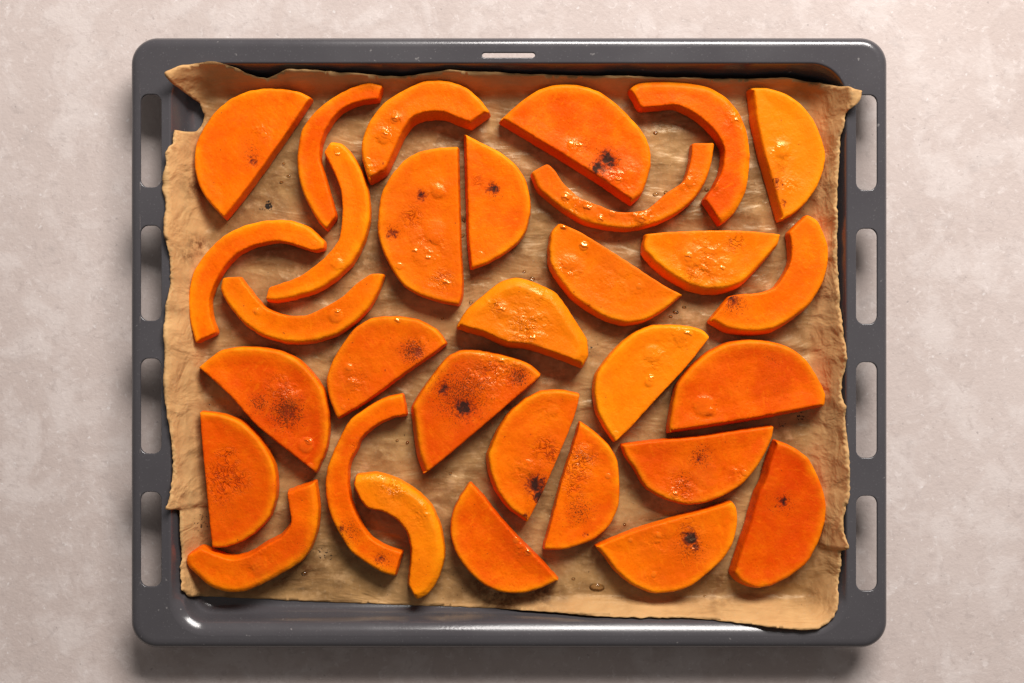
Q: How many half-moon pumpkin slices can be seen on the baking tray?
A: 20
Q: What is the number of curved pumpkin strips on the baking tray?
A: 11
